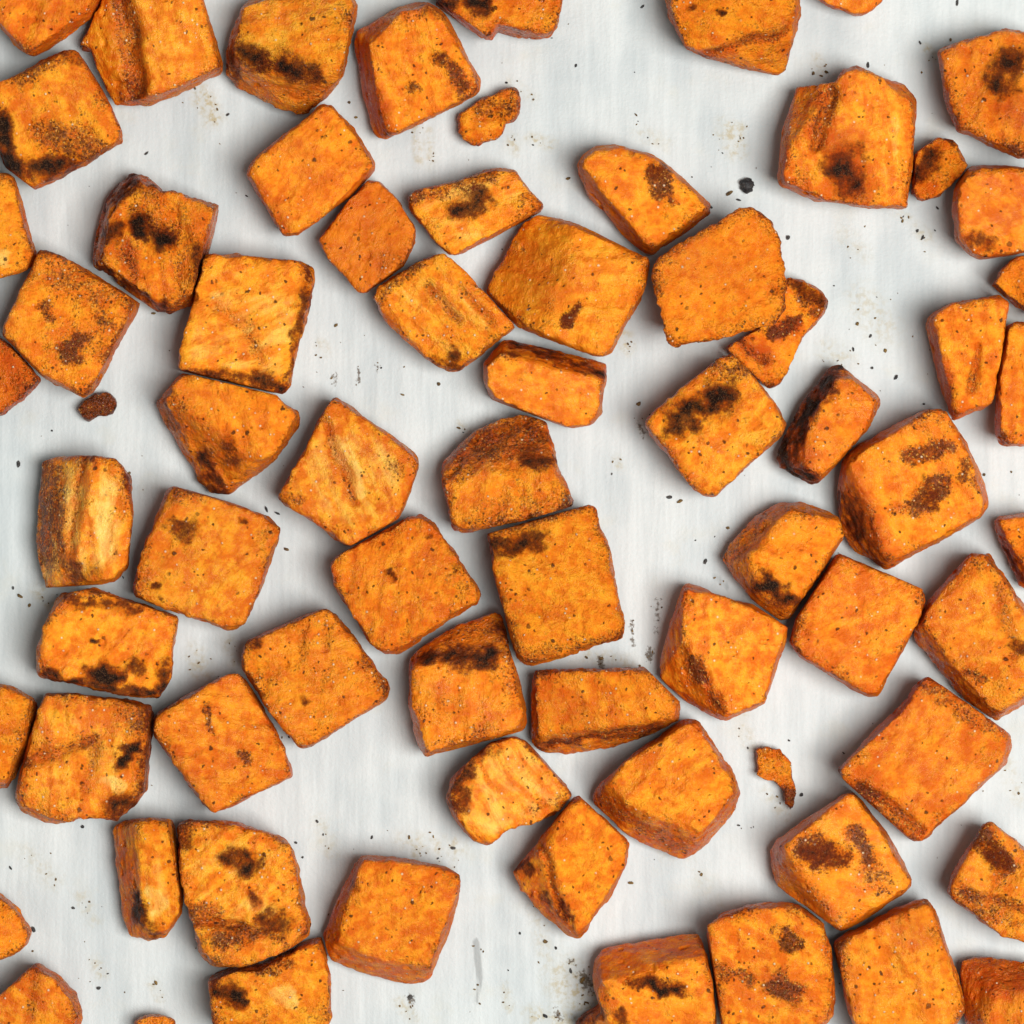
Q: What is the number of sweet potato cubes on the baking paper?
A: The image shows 68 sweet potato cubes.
